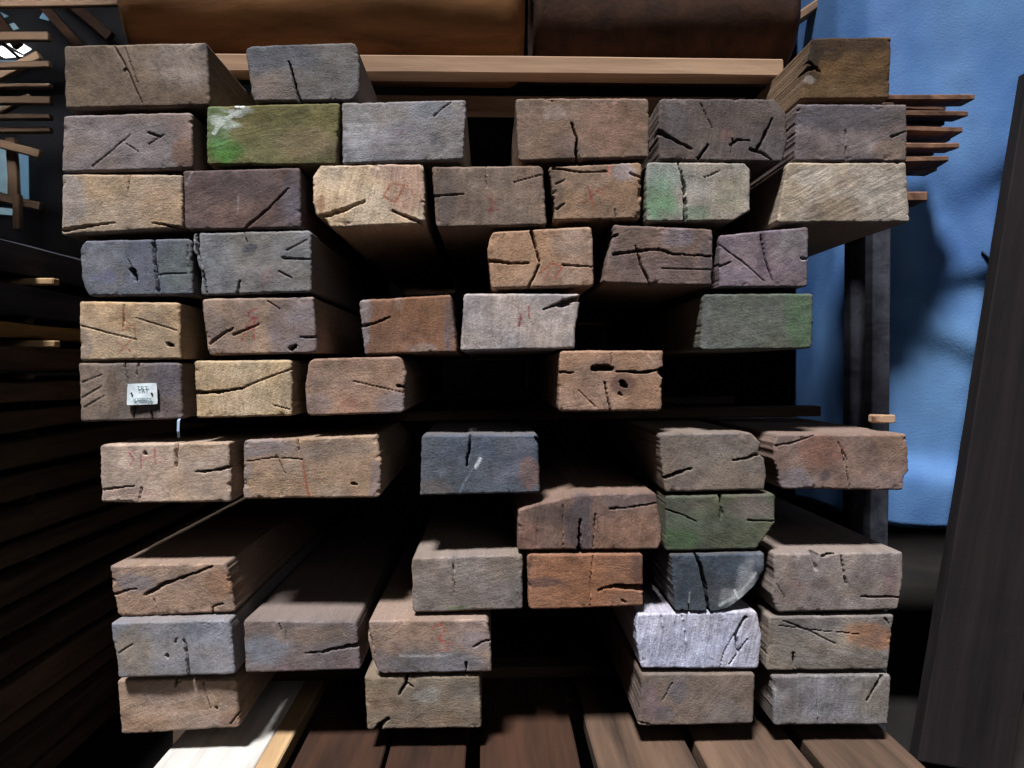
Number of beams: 51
